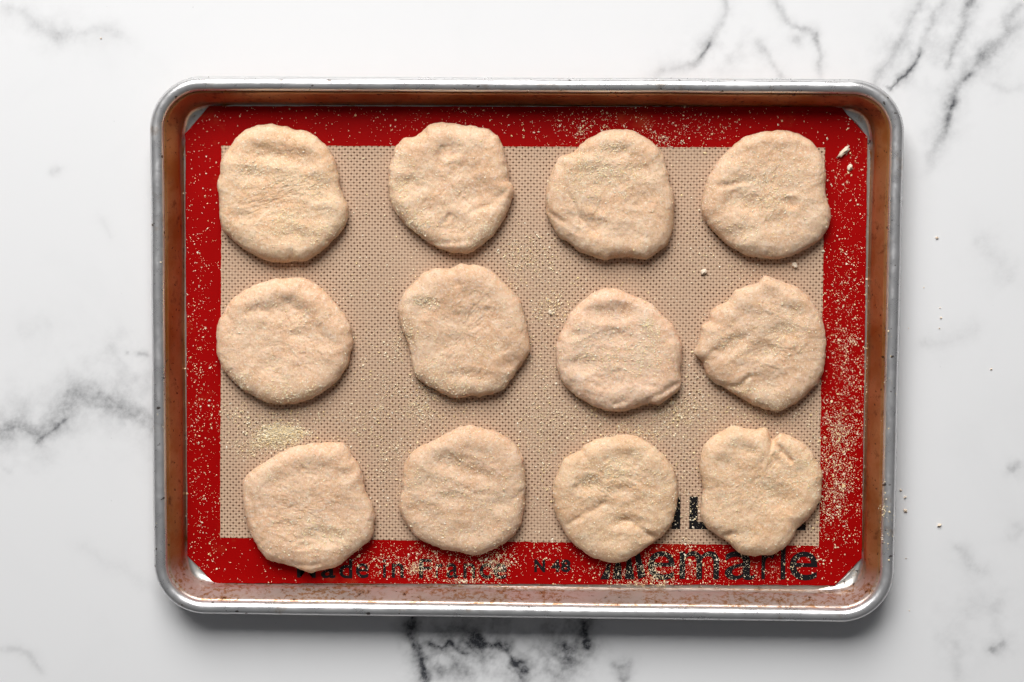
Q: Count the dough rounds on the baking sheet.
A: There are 12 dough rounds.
